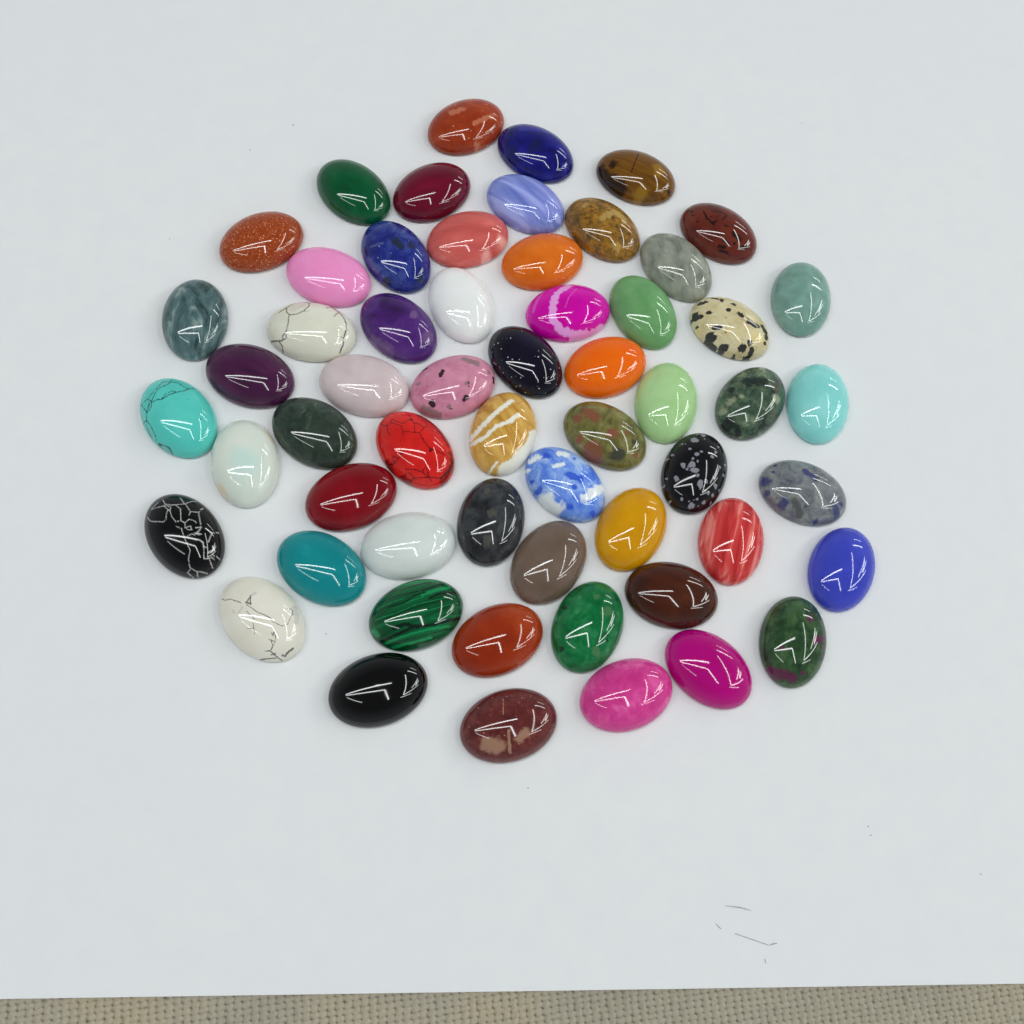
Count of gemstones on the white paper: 58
